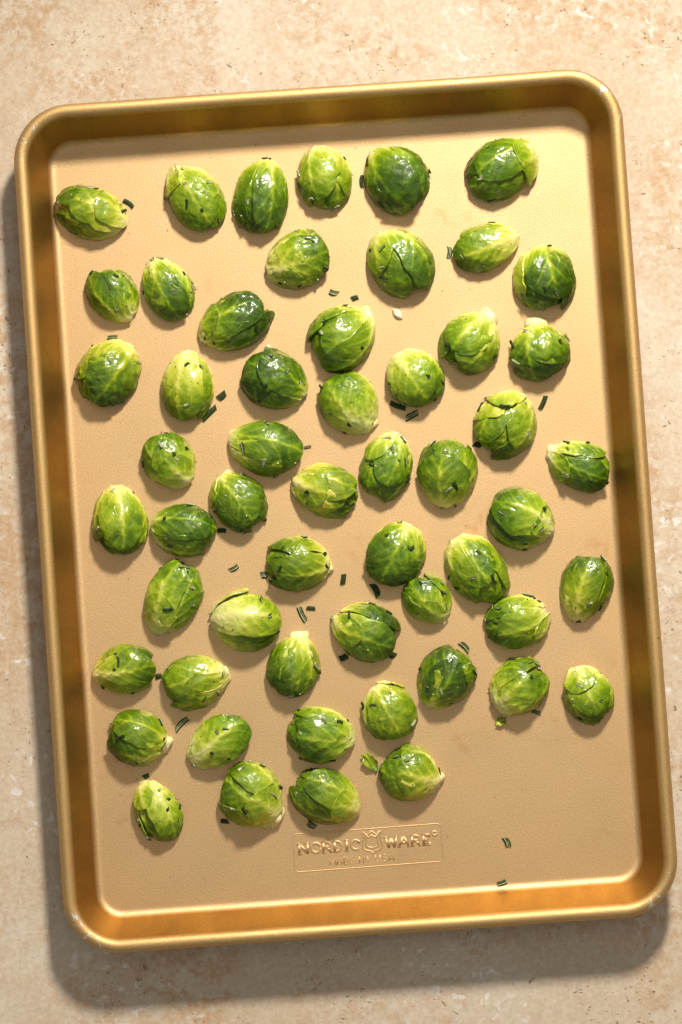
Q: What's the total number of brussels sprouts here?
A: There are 55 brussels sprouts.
